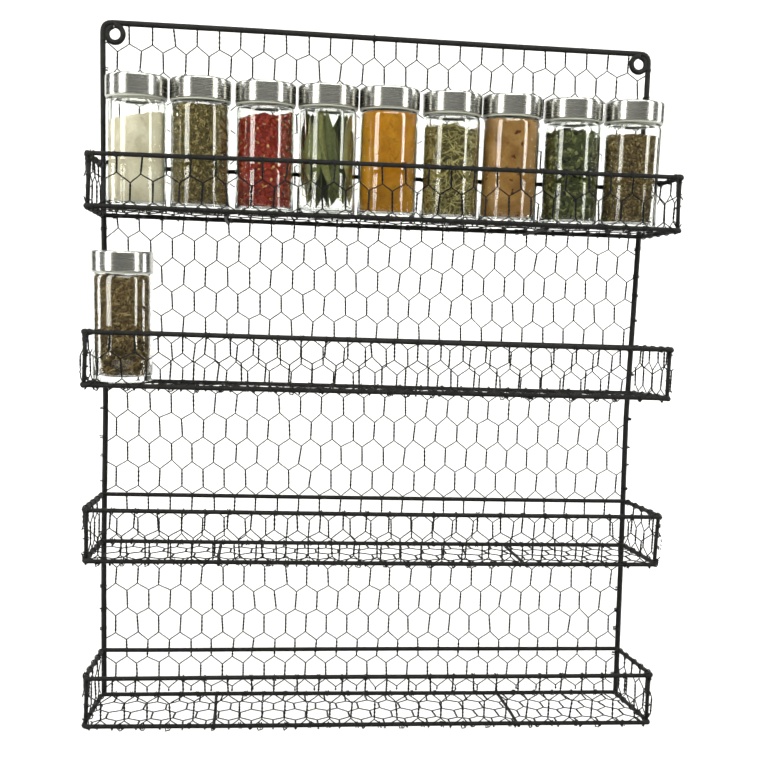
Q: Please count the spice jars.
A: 10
